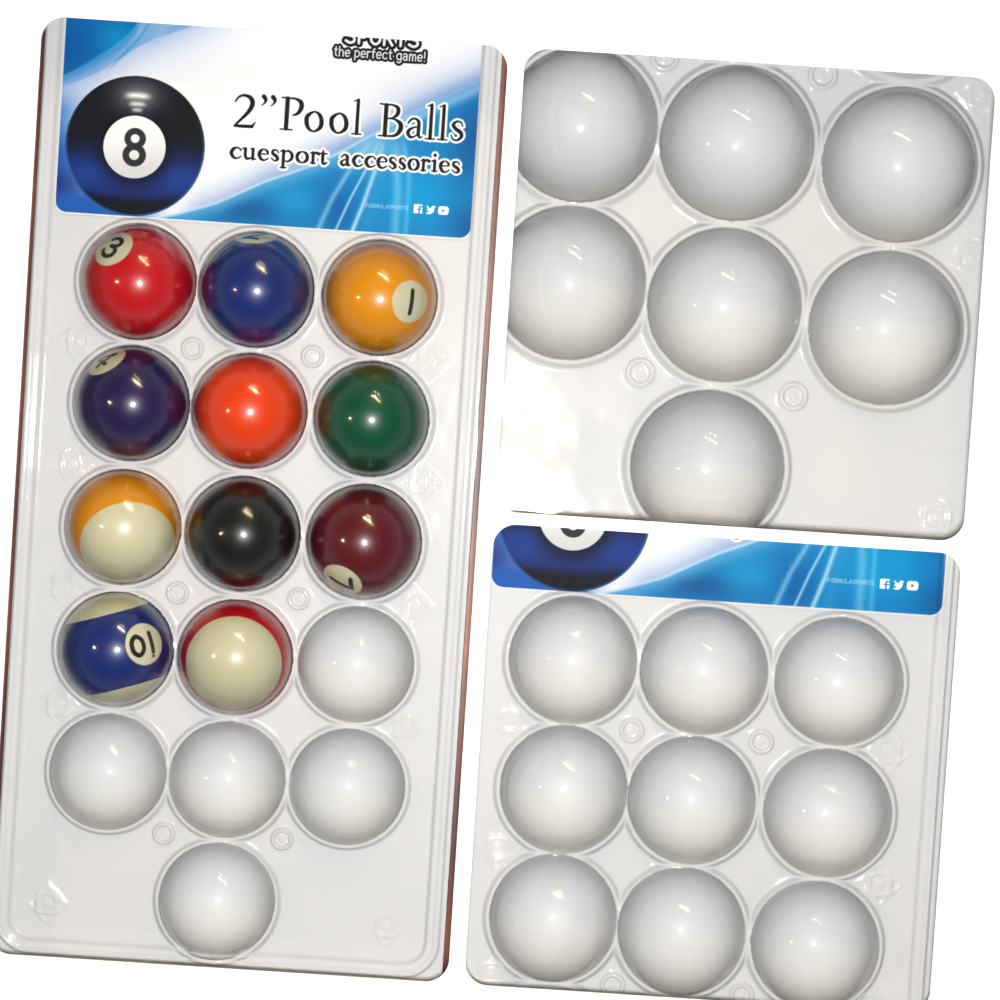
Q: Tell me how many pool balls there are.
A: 11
